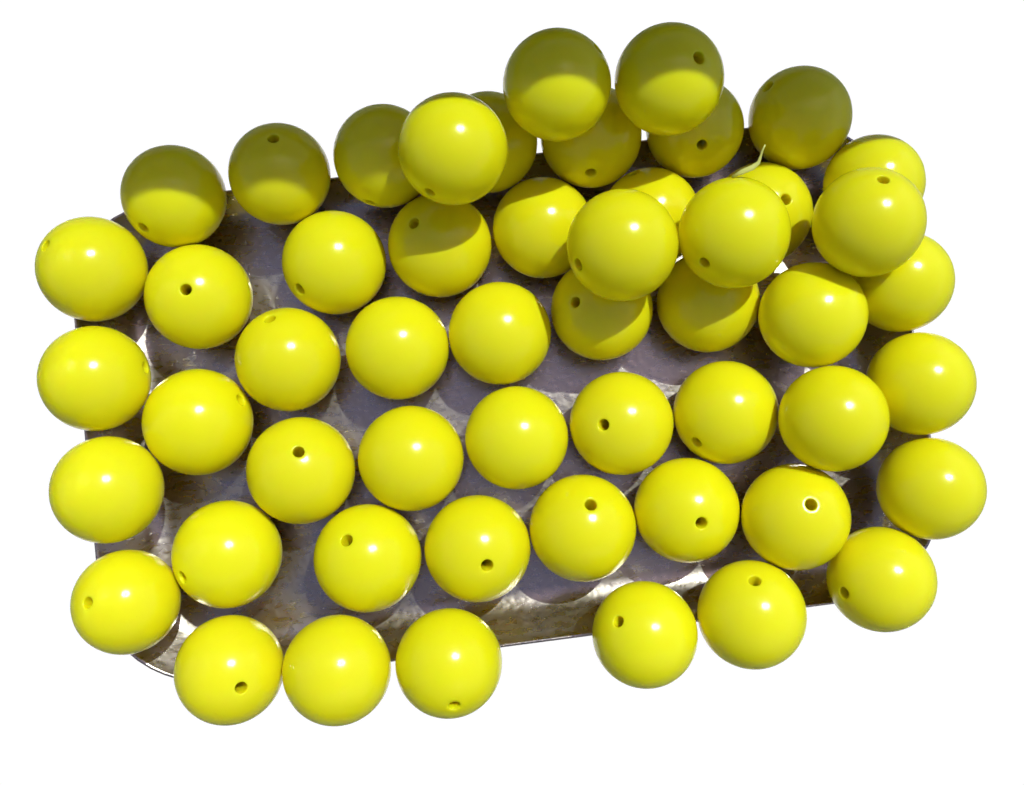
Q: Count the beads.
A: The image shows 52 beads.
